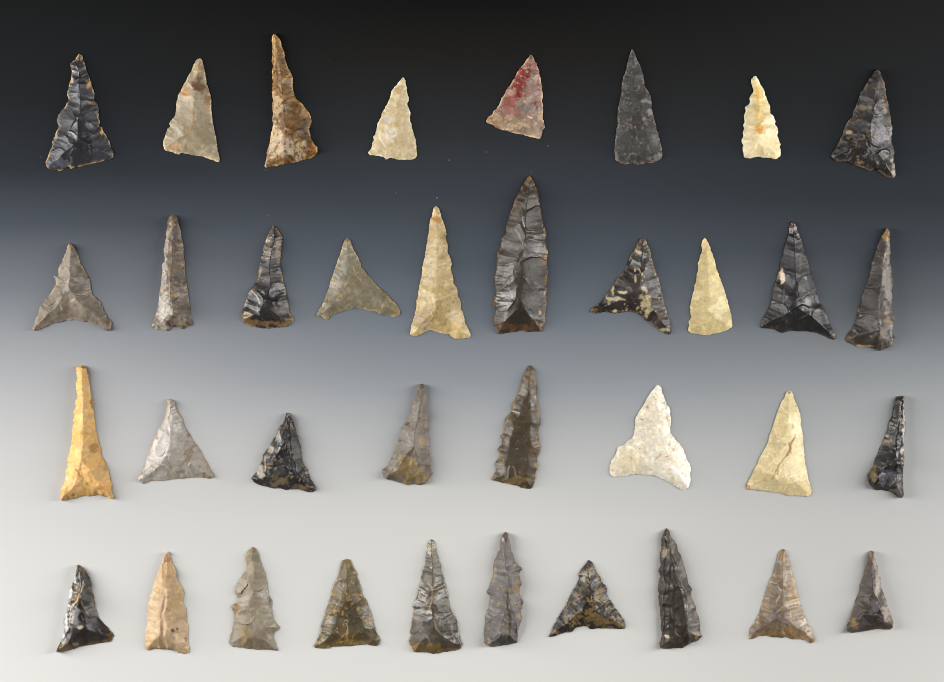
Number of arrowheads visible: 36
